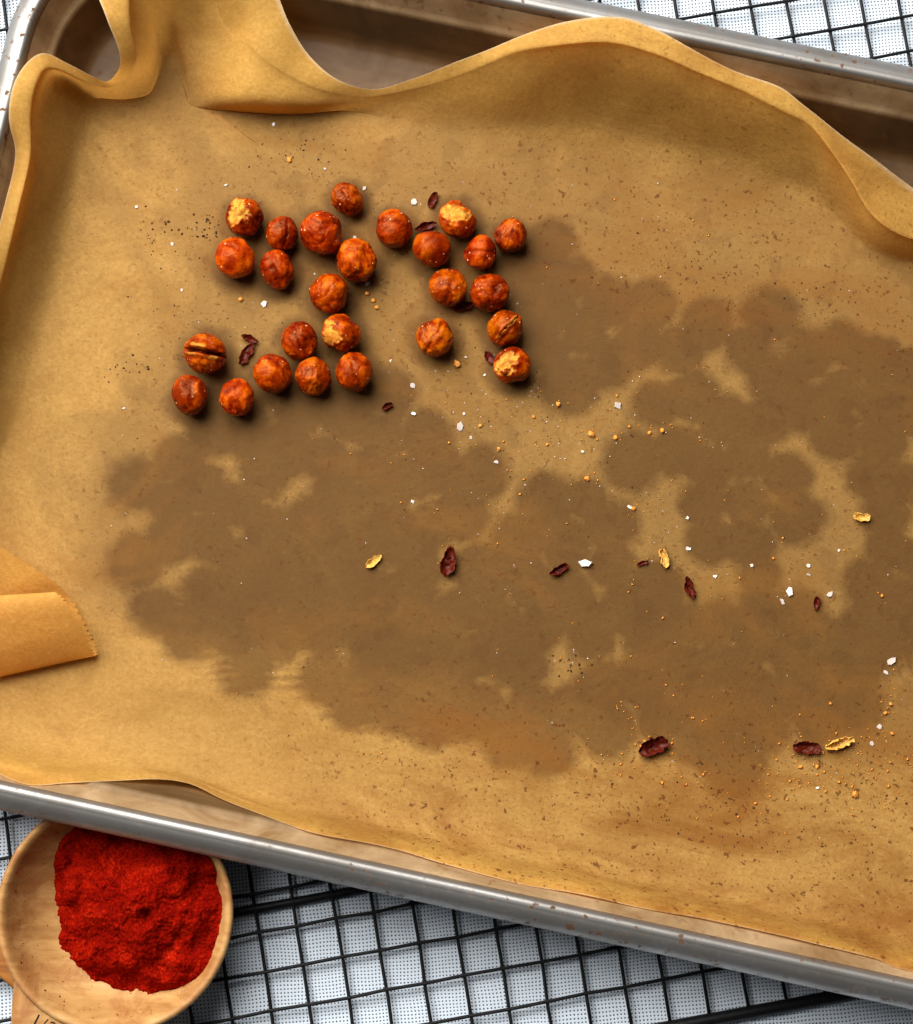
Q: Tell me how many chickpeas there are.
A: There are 26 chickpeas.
